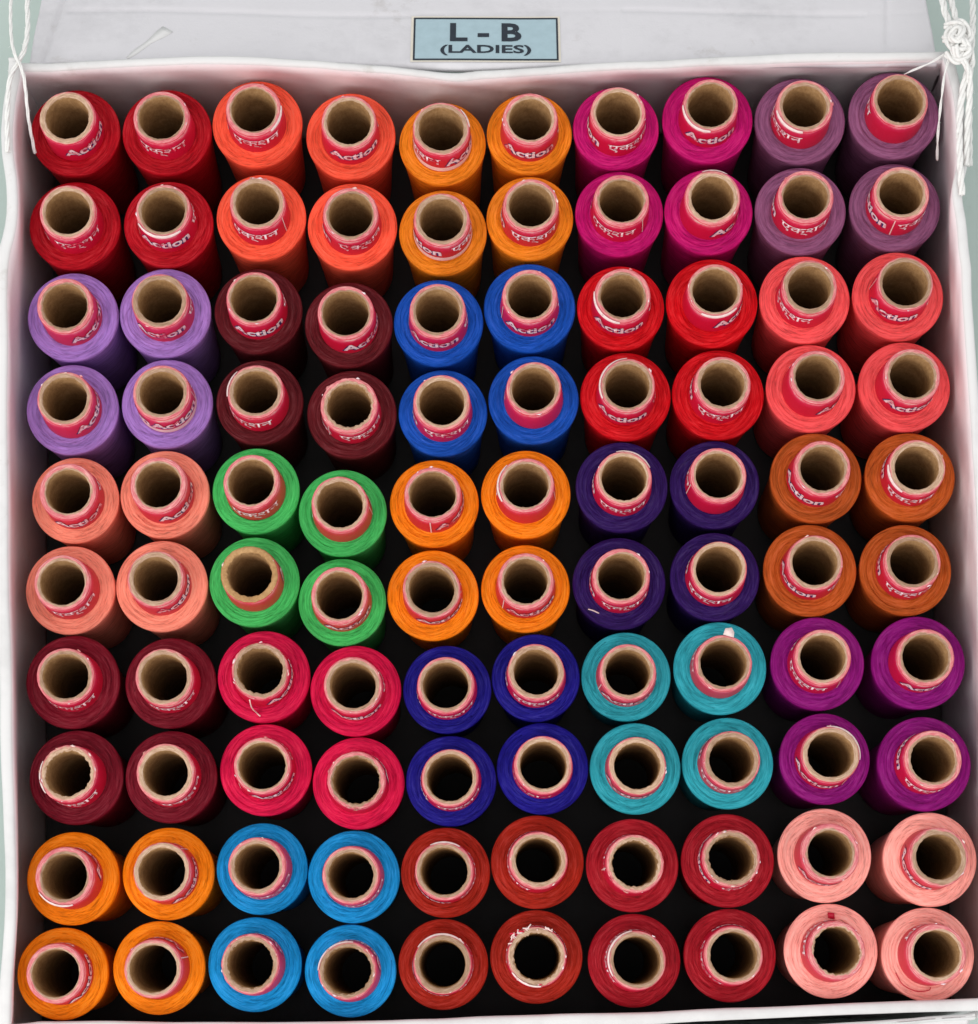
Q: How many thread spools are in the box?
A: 100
